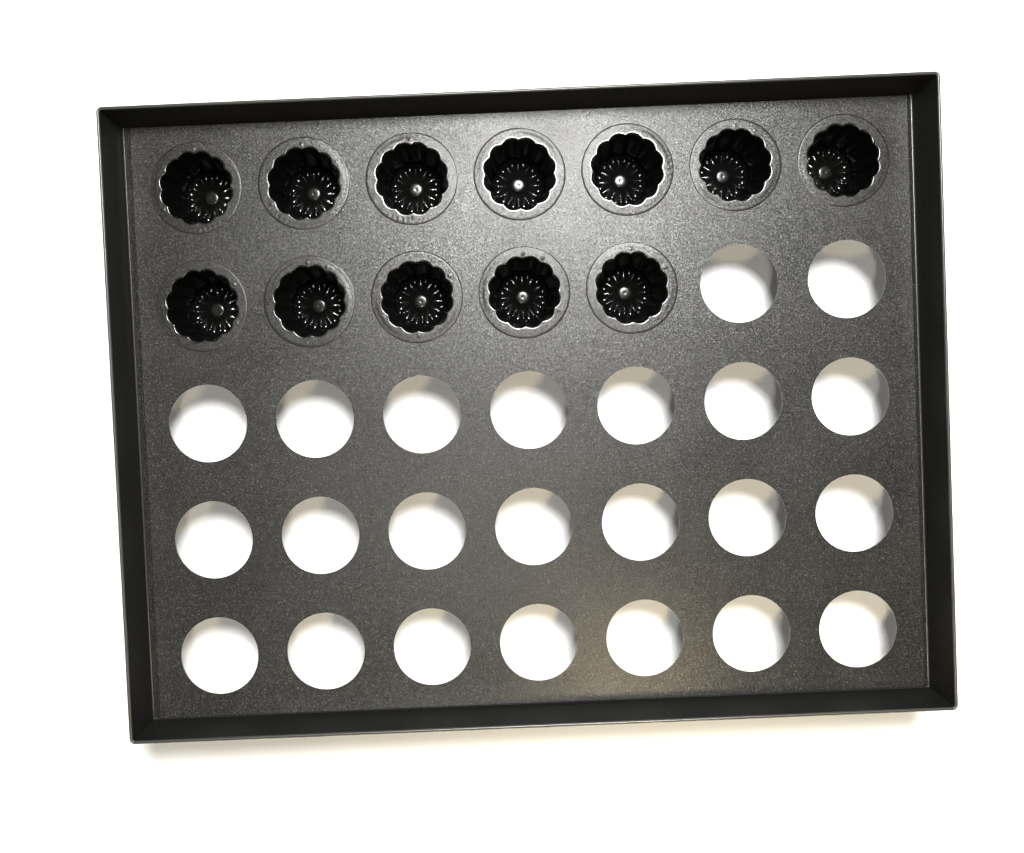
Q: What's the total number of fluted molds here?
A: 12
